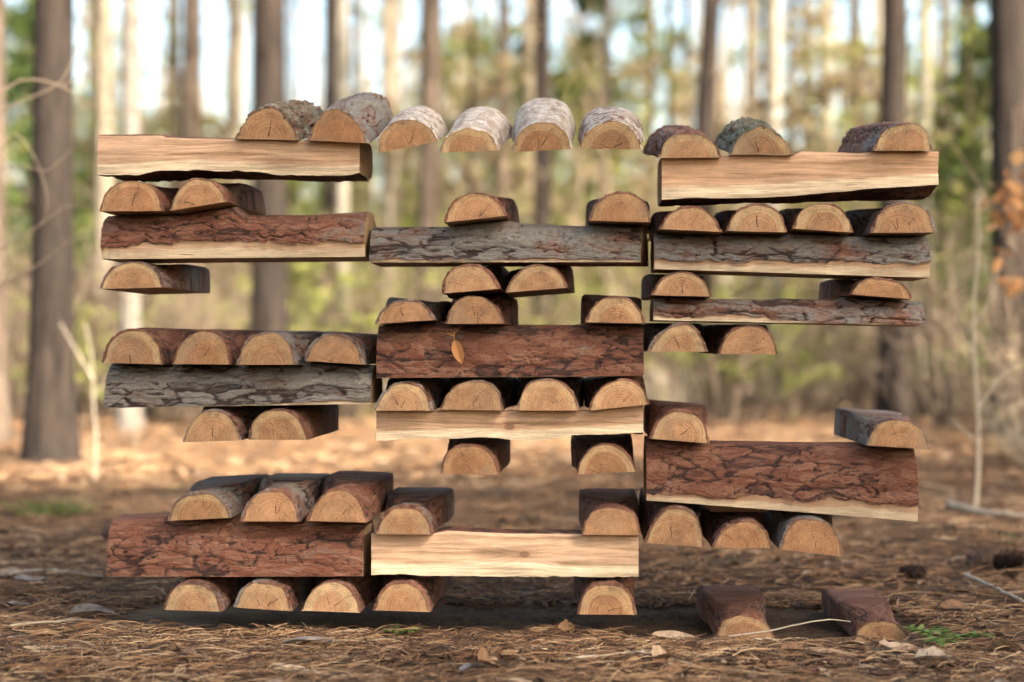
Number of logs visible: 68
